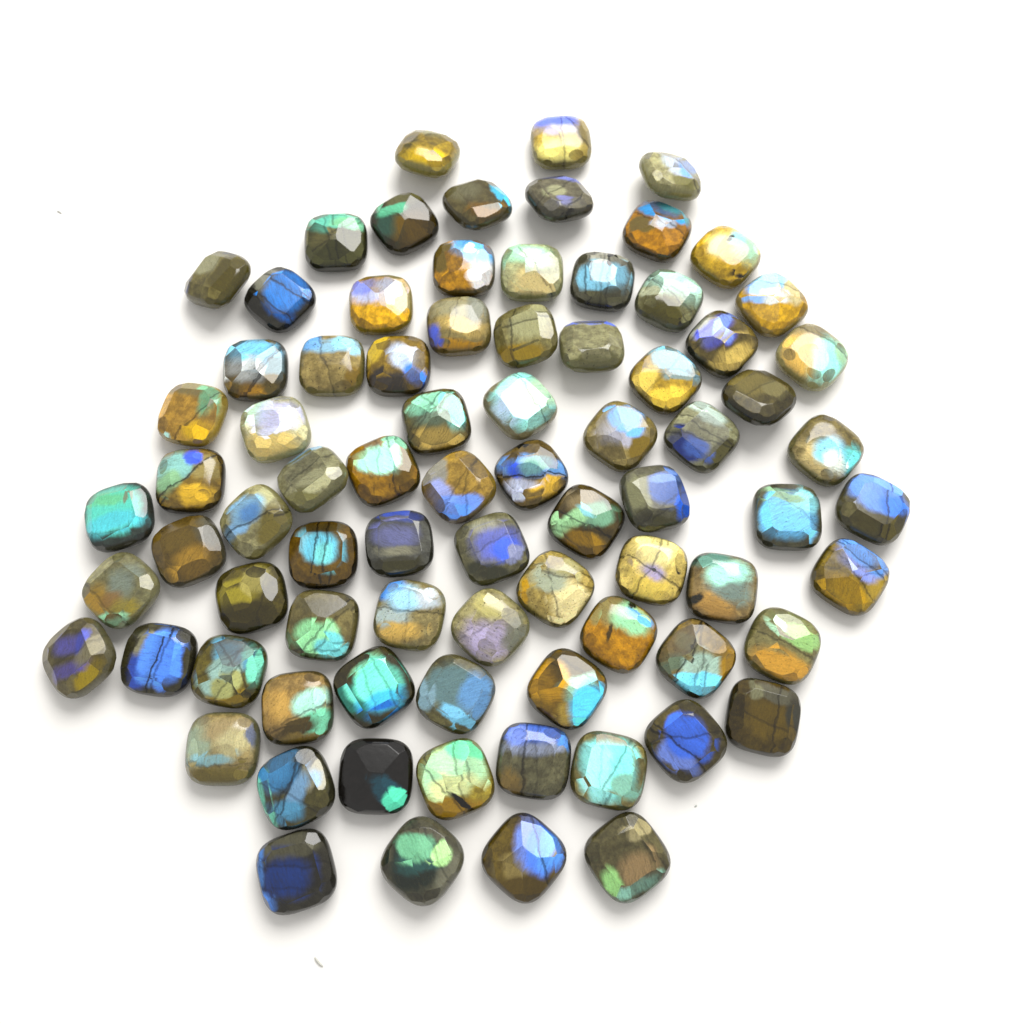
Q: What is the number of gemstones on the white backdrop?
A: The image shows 80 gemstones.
